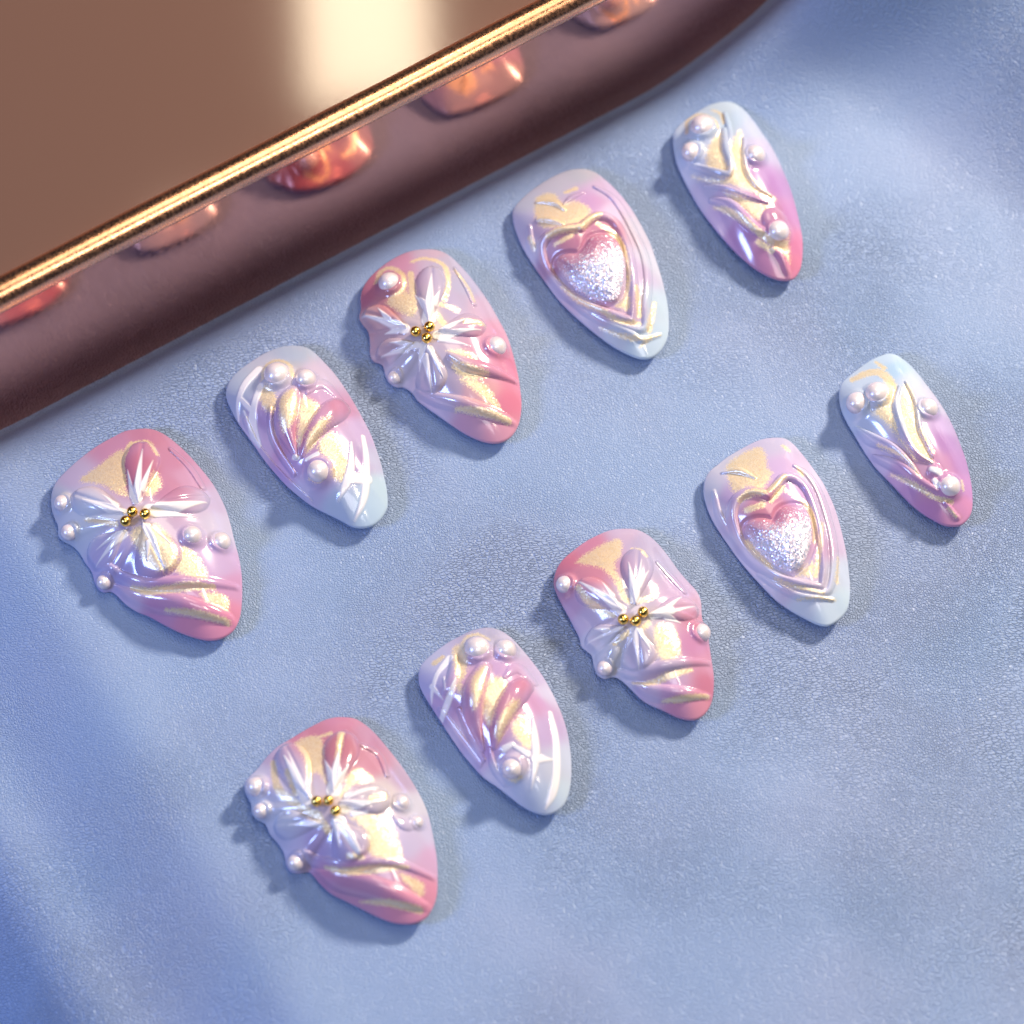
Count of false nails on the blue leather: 10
